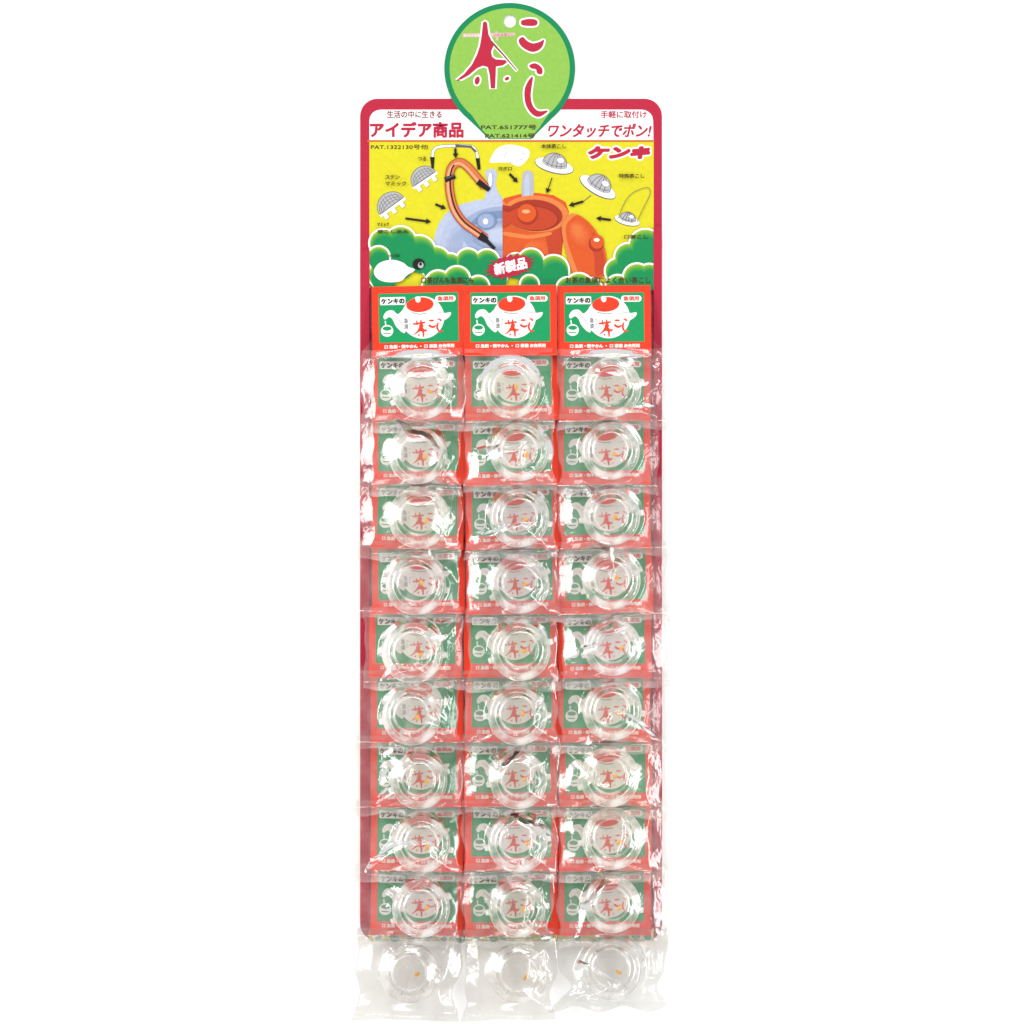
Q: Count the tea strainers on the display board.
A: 30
